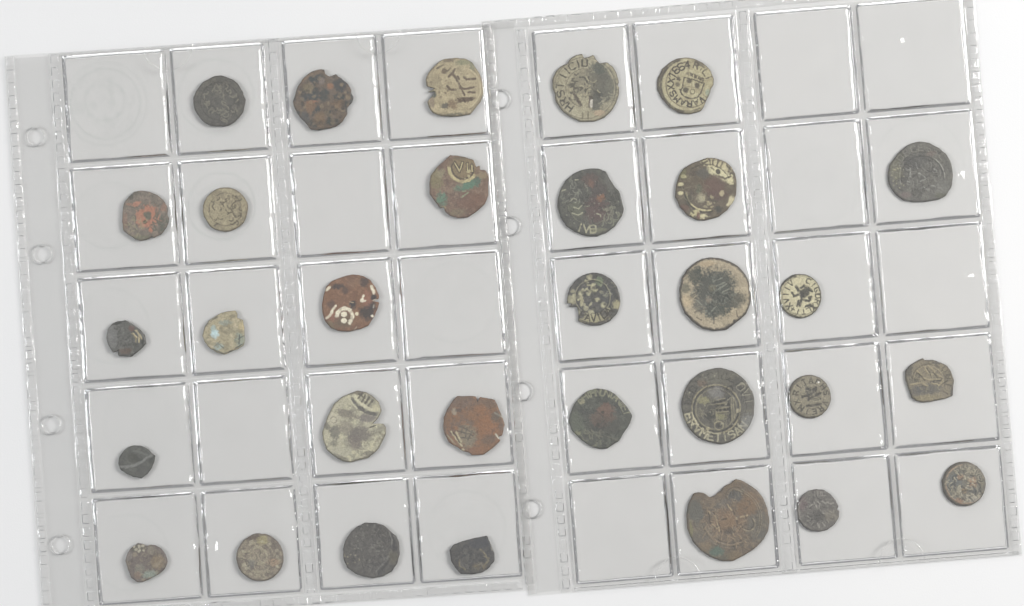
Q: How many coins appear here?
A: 31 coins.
